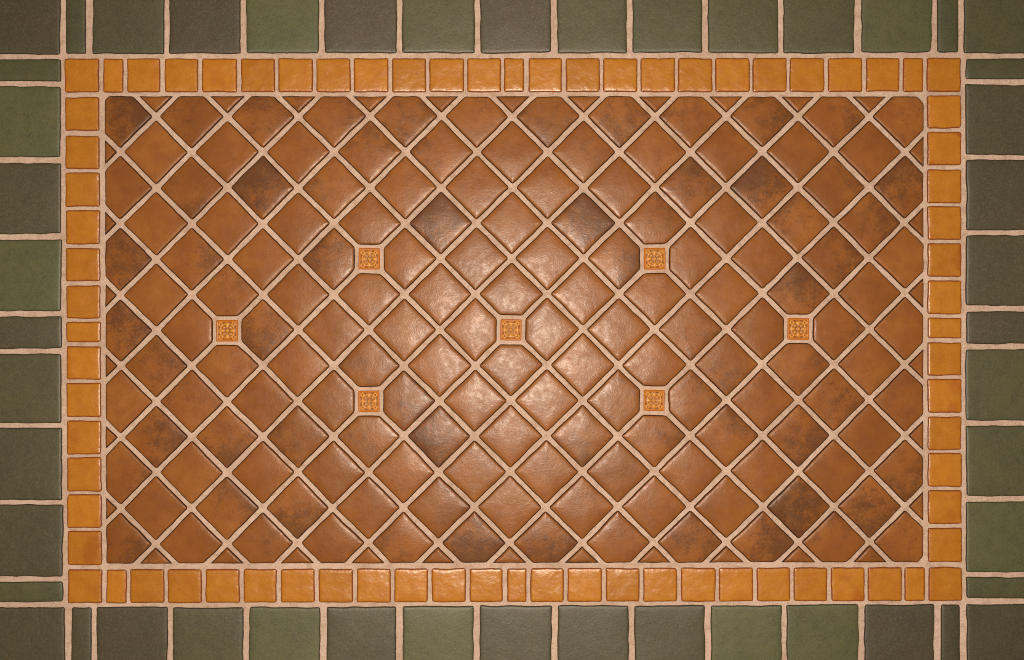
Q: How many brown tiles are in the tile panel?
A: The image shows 184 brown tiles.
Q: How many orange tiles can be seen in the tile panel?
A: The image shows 76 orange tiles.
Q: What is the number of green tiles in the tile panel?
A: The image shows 48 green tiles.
